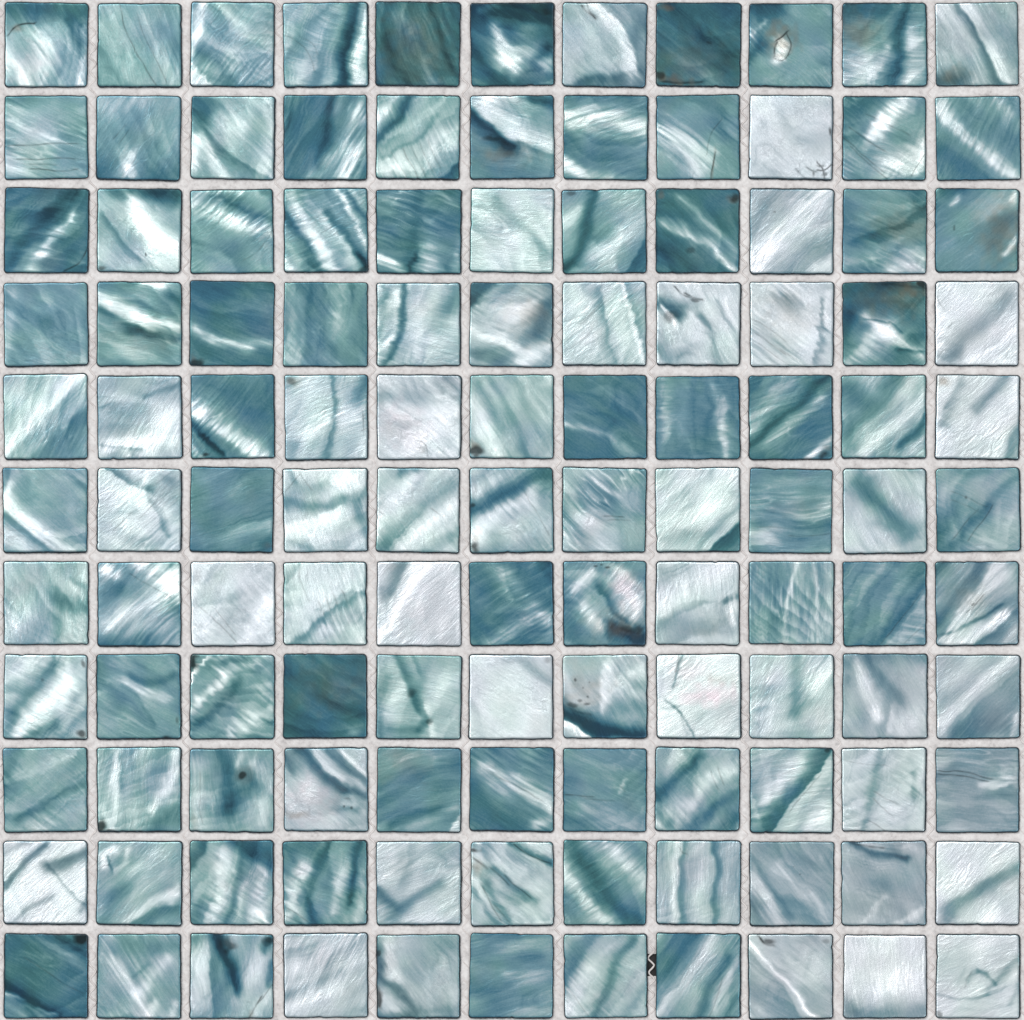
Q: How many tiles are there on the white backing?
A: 121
